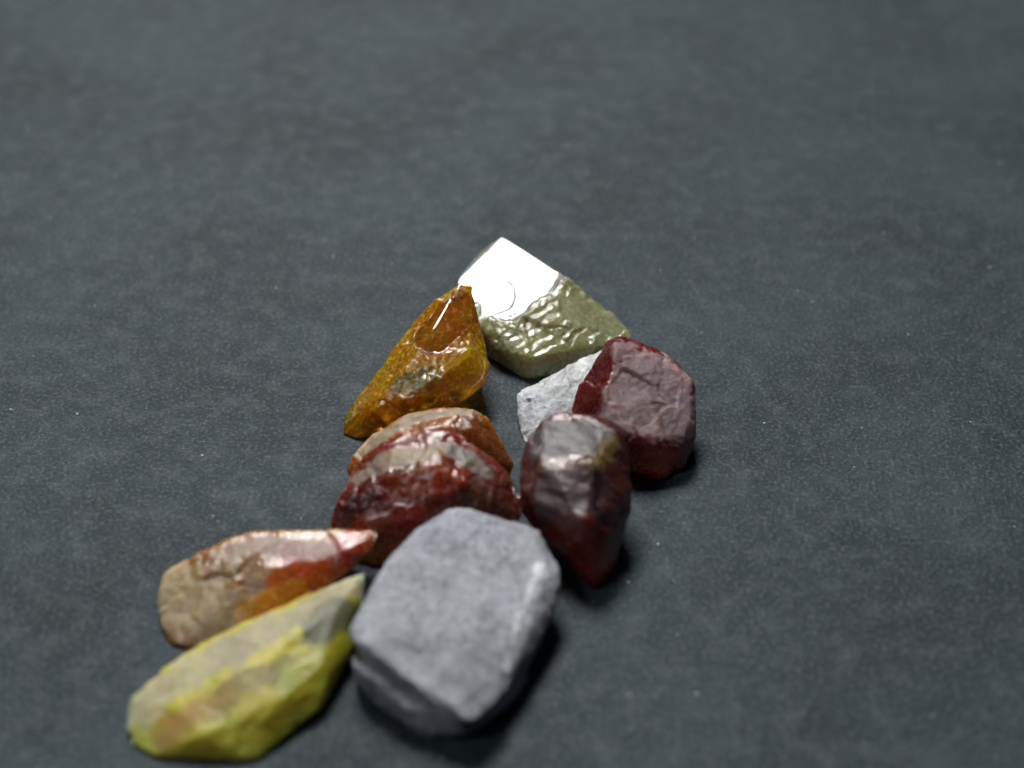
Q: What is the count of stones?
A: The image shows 10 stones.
